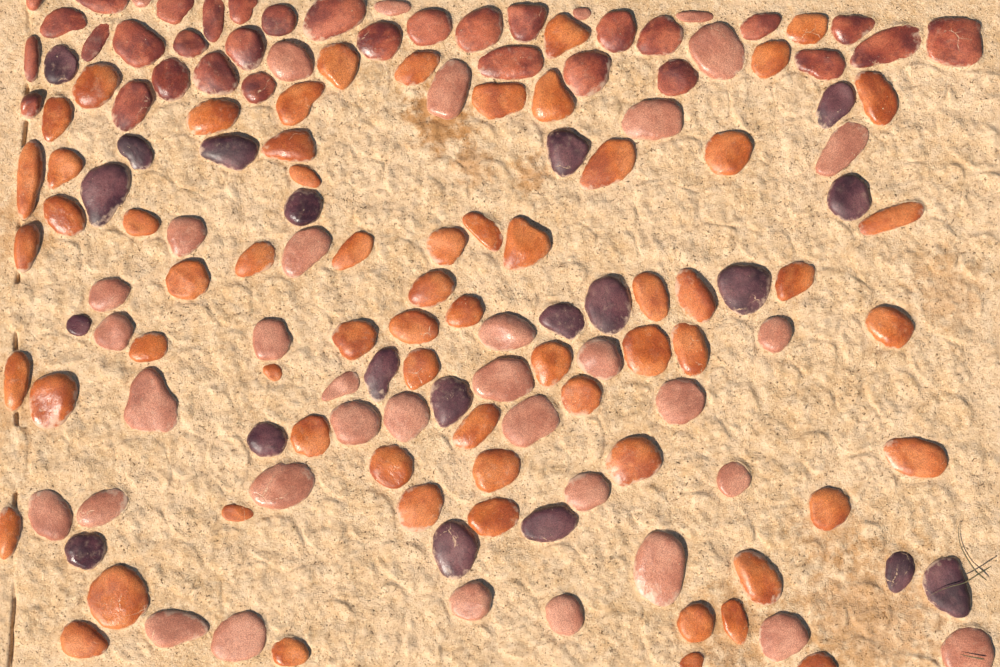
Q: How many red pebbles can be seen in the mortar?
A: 32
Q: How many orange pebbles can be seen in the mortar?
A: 64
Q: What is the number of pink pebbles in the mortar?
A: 36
